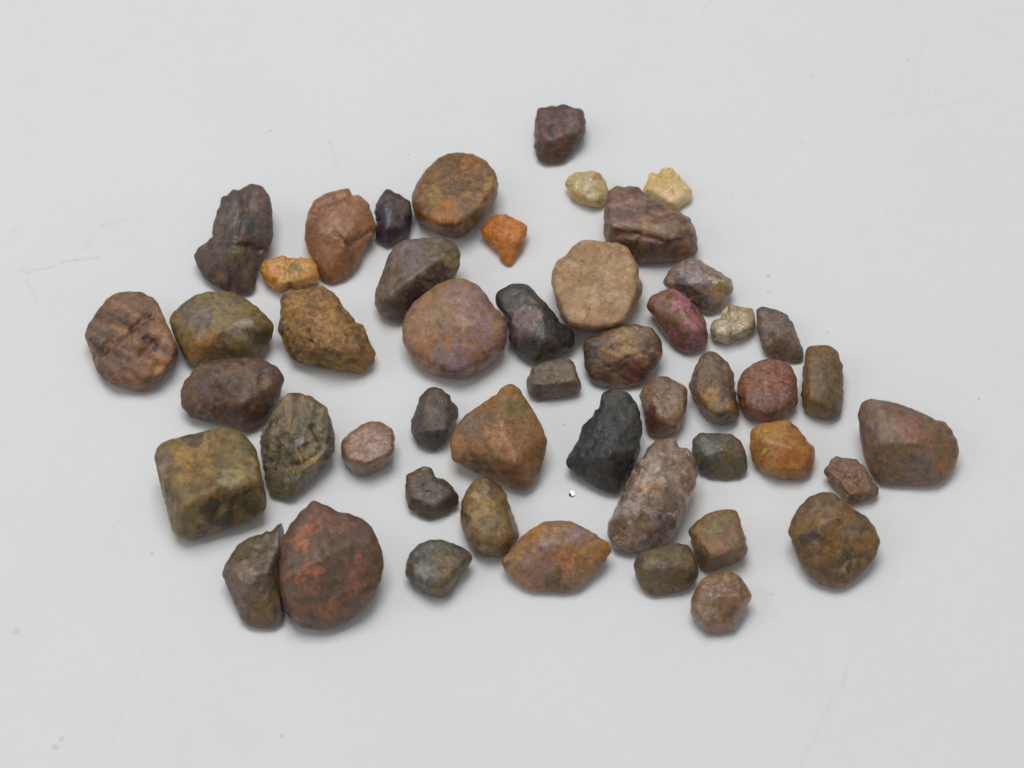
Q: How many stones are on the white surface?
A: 49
